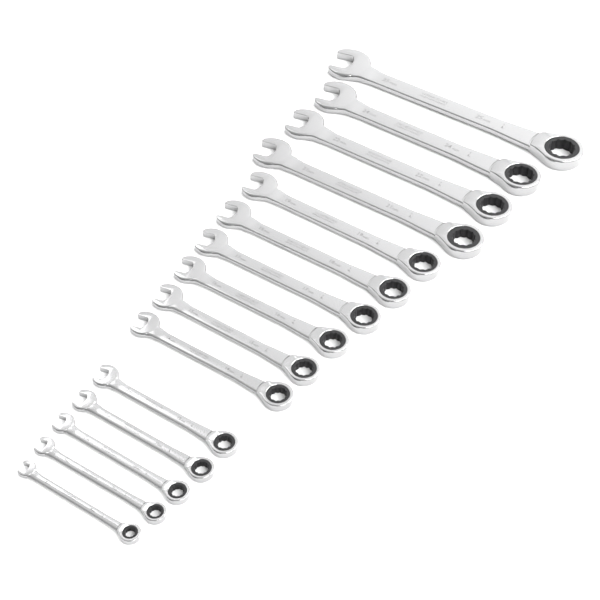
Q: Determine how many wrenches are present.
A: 15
